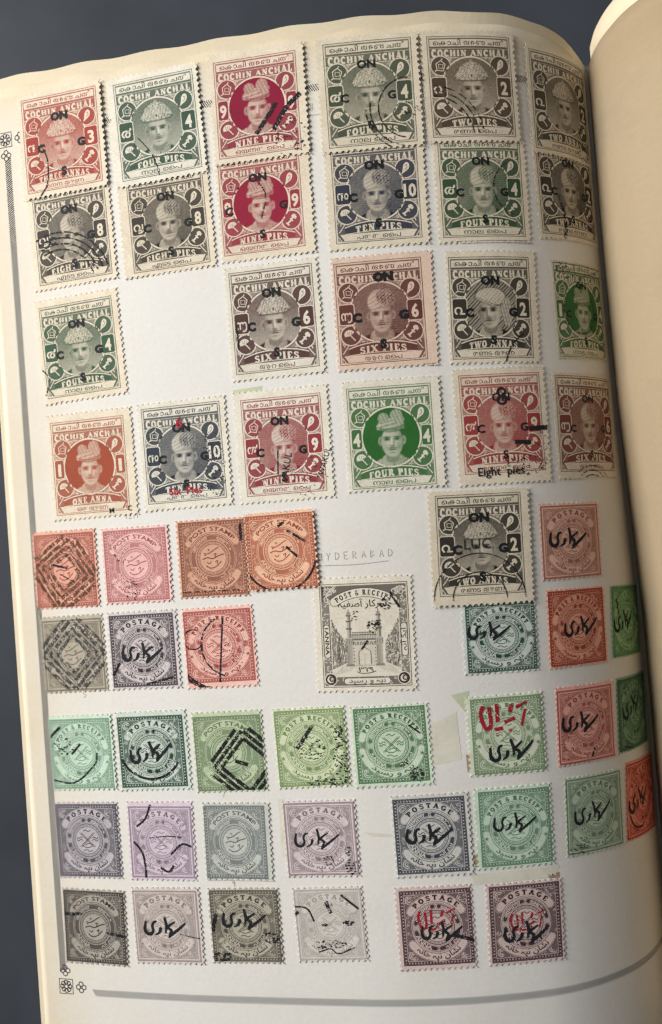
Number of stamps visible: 58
